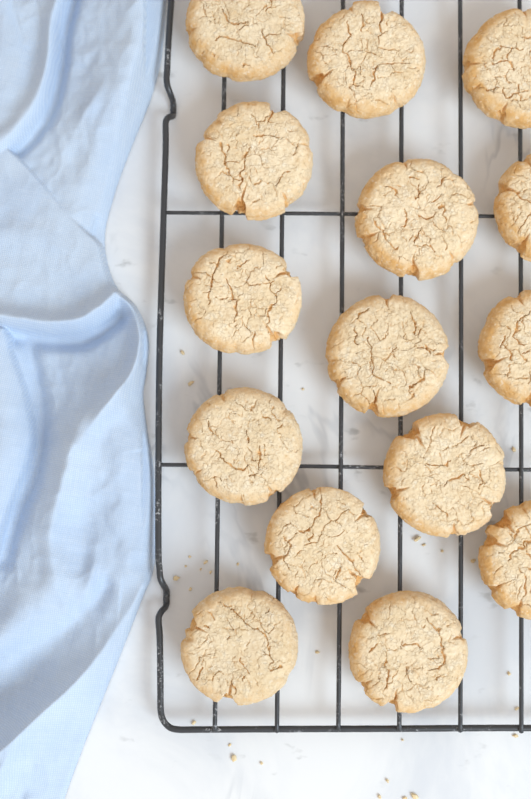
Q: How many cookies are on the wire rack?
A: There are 15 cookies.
